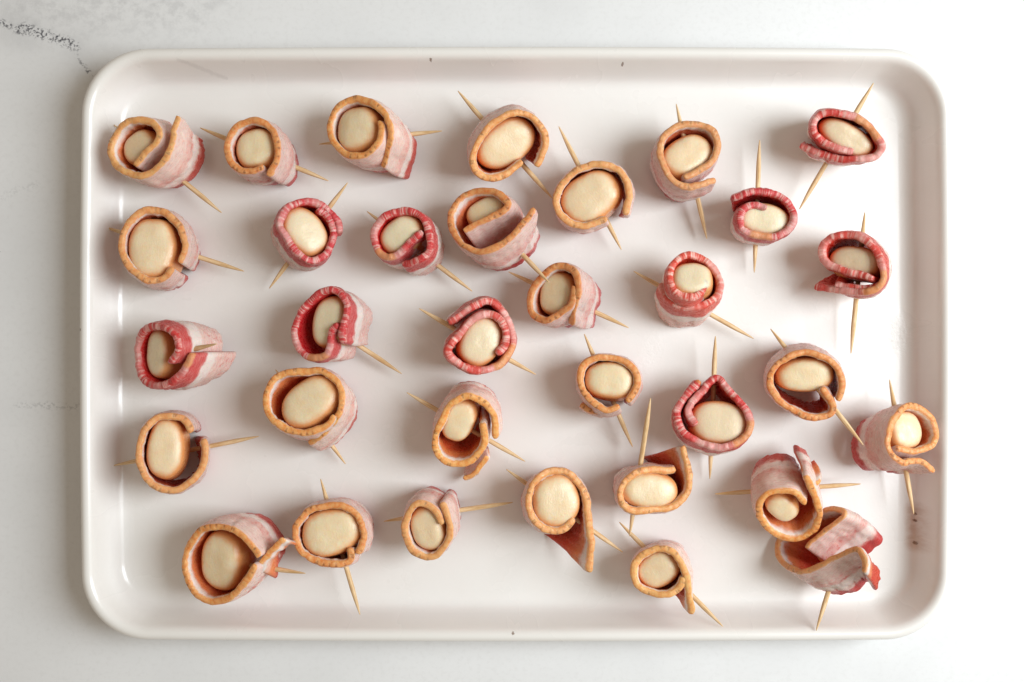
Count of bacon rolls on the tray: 33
